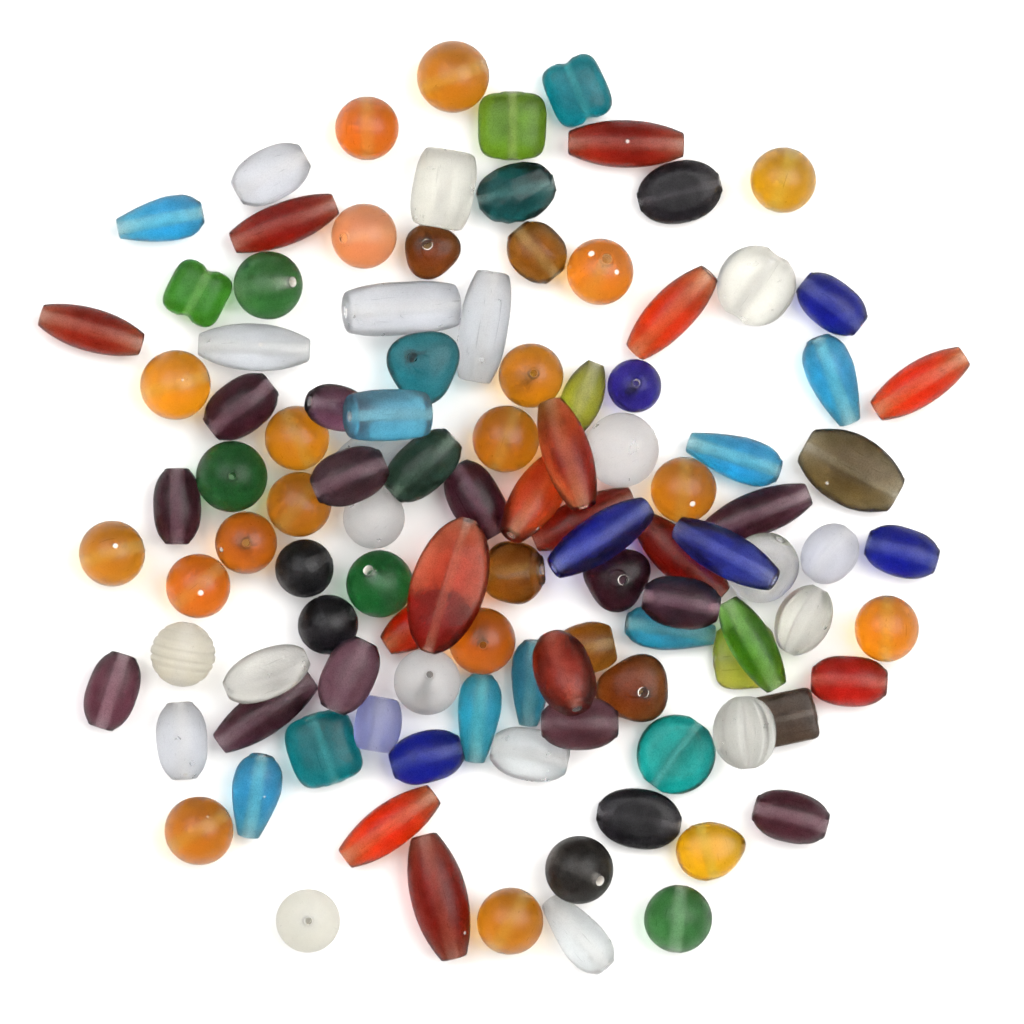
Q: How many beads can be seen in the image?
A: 109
